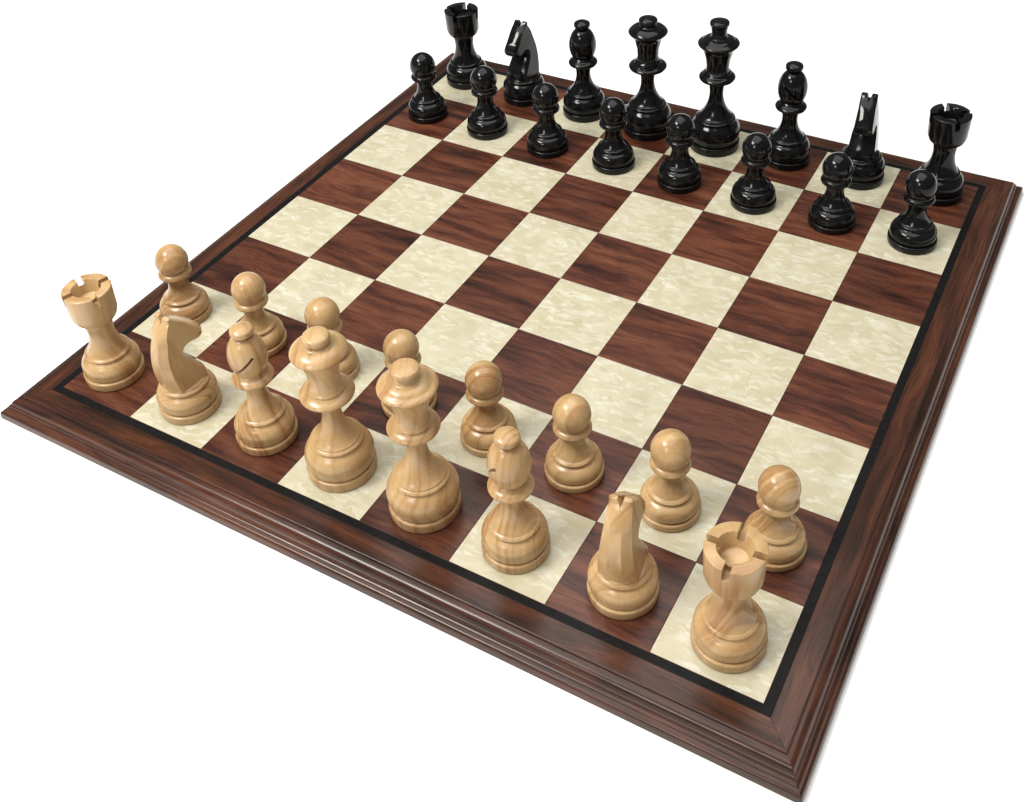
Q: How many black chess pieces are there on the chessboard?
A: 16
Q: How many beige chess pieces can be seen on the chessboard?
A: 16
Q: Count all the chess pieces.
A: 32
